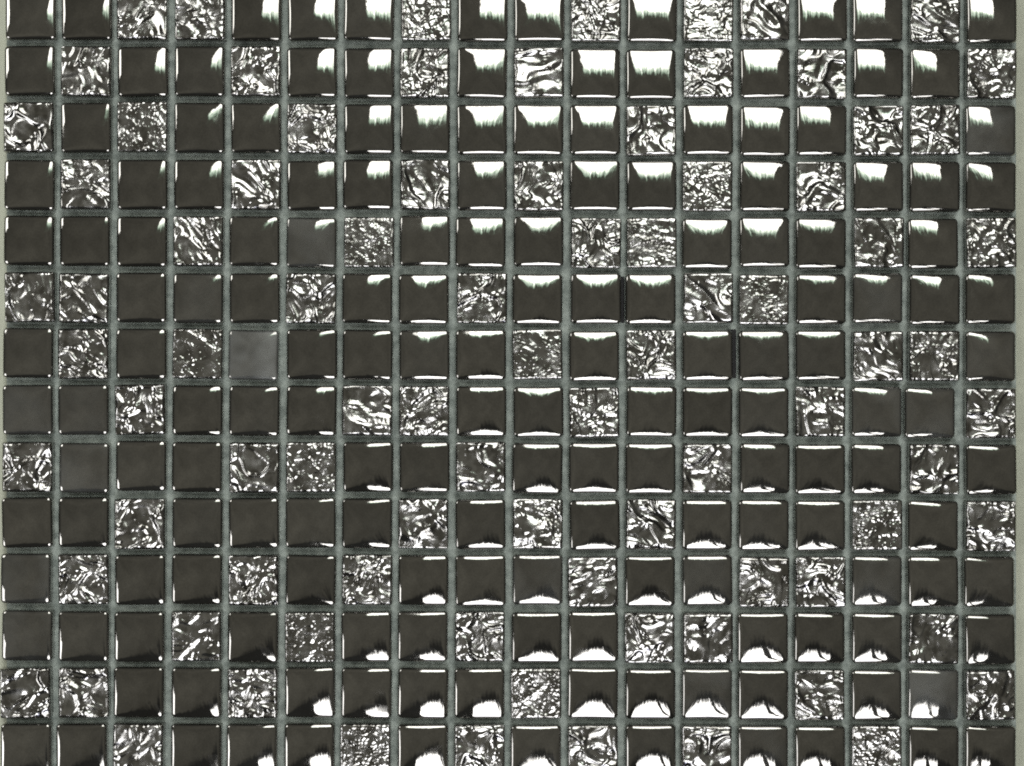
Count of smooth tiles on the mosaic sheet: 166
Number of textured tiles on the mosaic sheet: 86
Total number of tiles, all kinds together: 252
